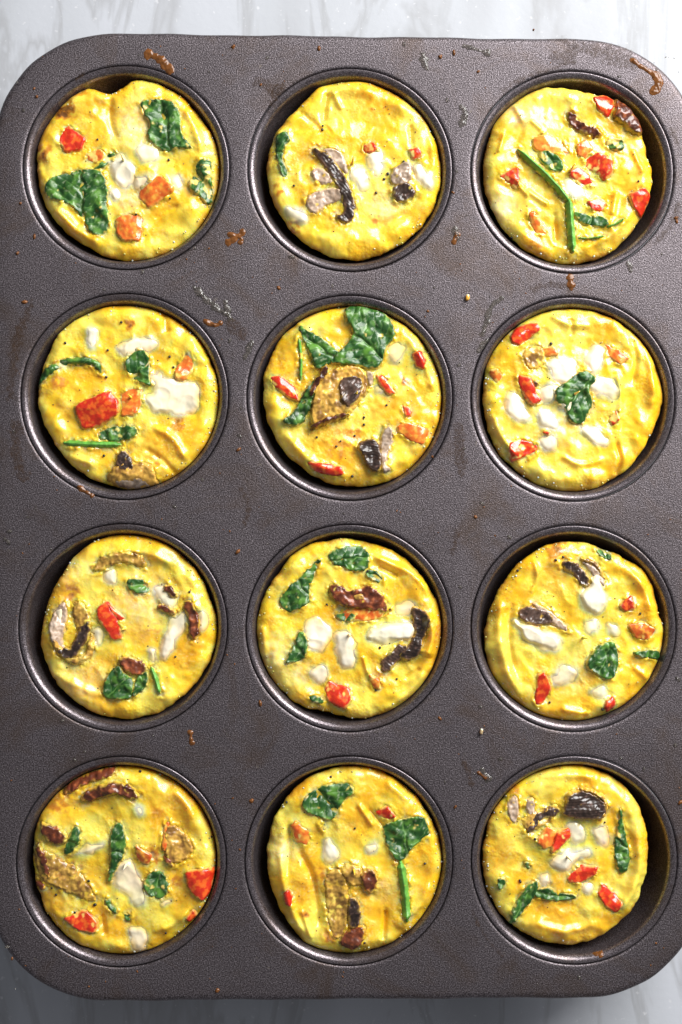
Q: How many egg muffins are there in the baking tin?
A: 12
